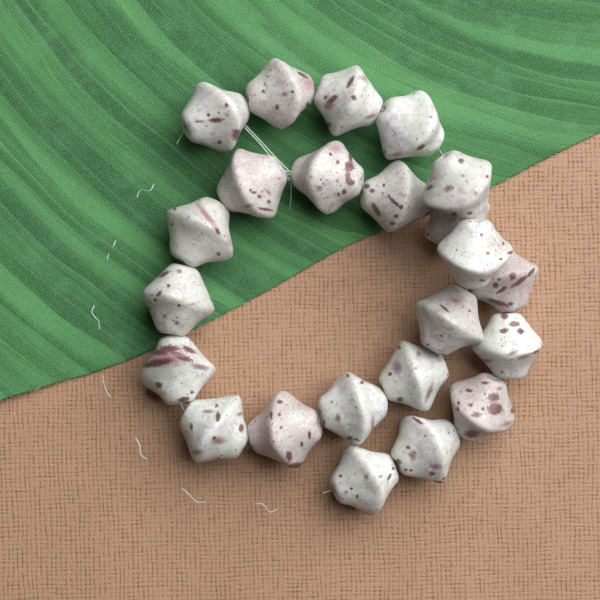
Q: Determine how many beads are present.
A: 23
